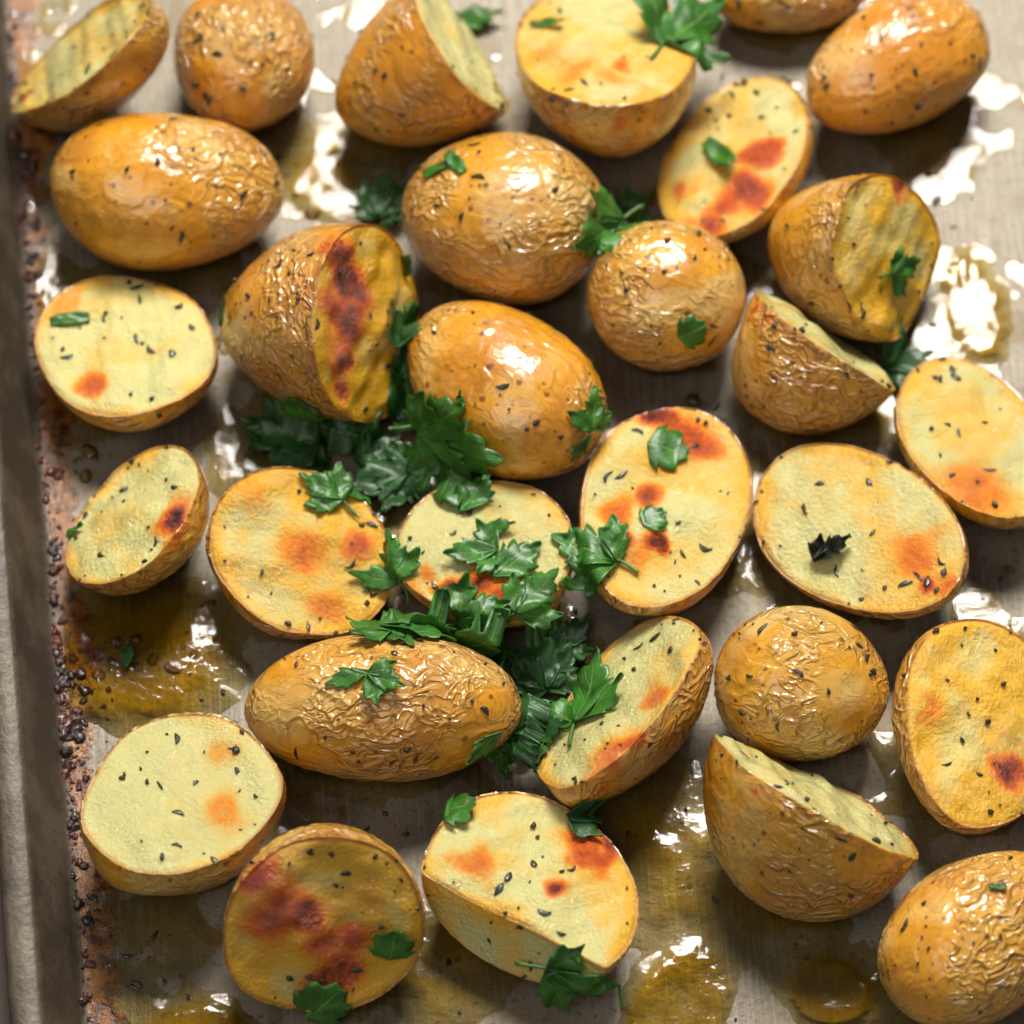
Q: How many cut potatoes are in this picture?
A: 20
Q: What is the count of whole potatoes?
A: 10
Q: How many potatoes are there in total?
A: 30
